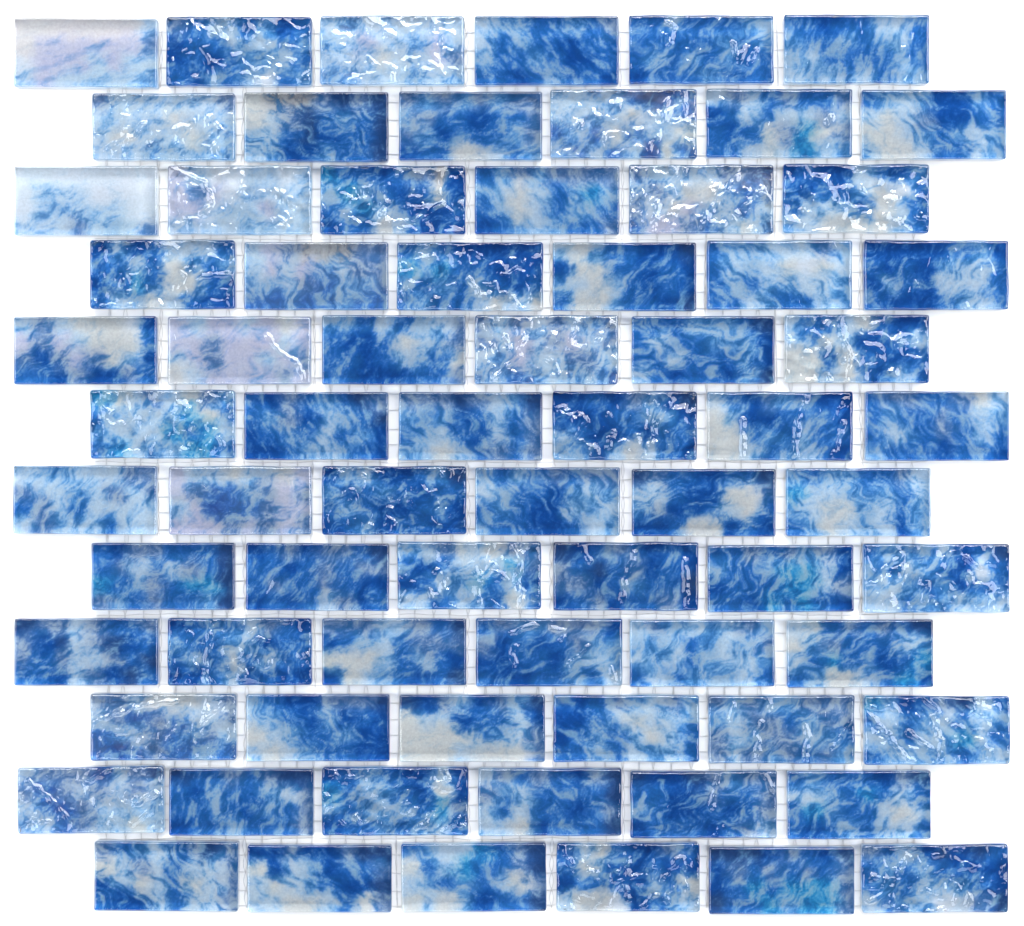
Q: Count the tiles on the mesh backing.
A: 72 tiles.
